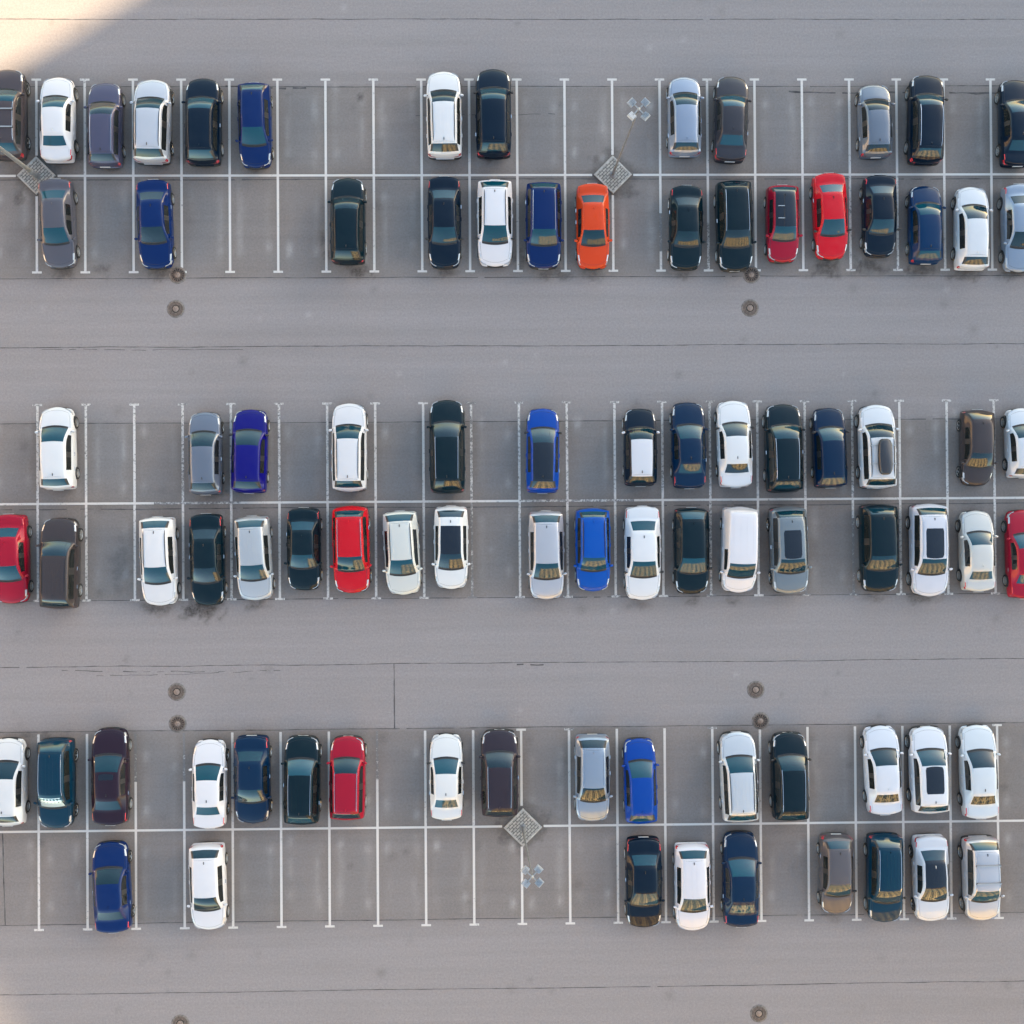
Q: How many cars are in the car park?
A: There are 86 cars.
